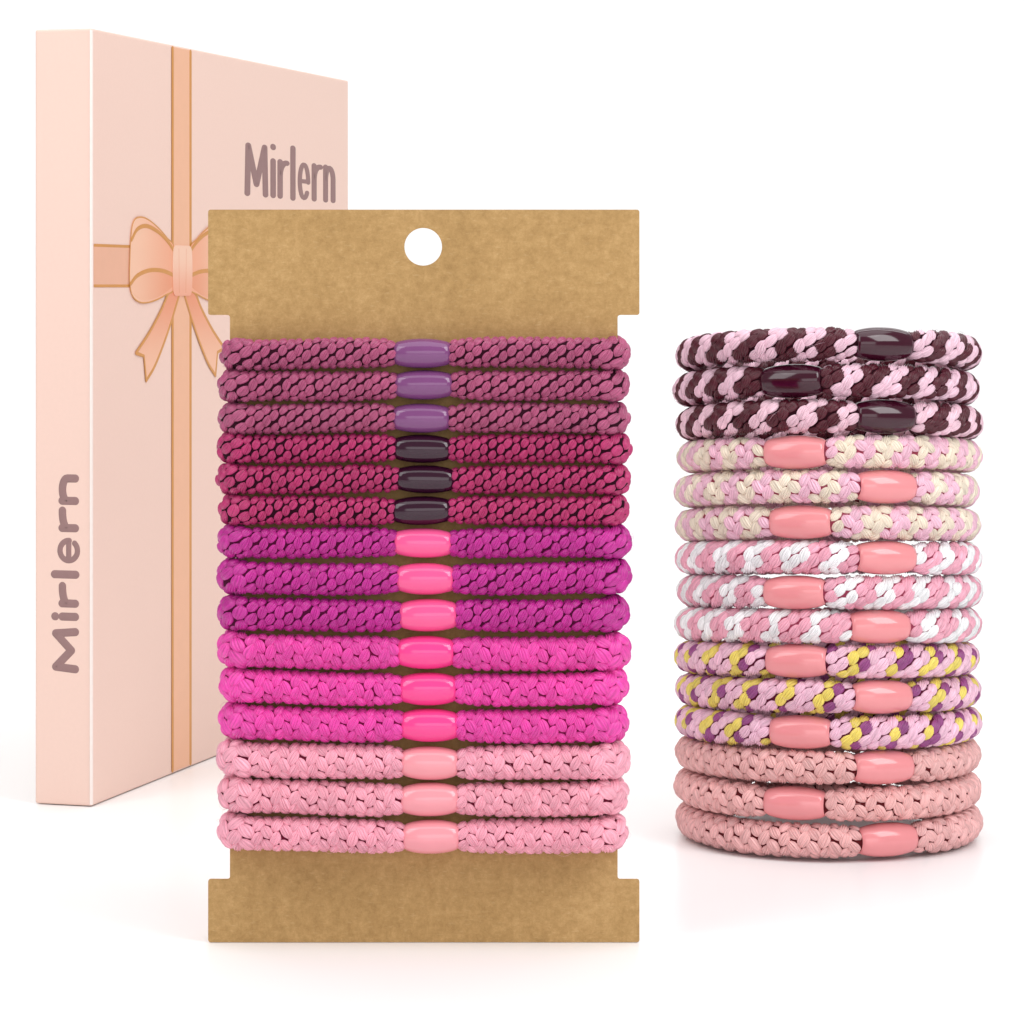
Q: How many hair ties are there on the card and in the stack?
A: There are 30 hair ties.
